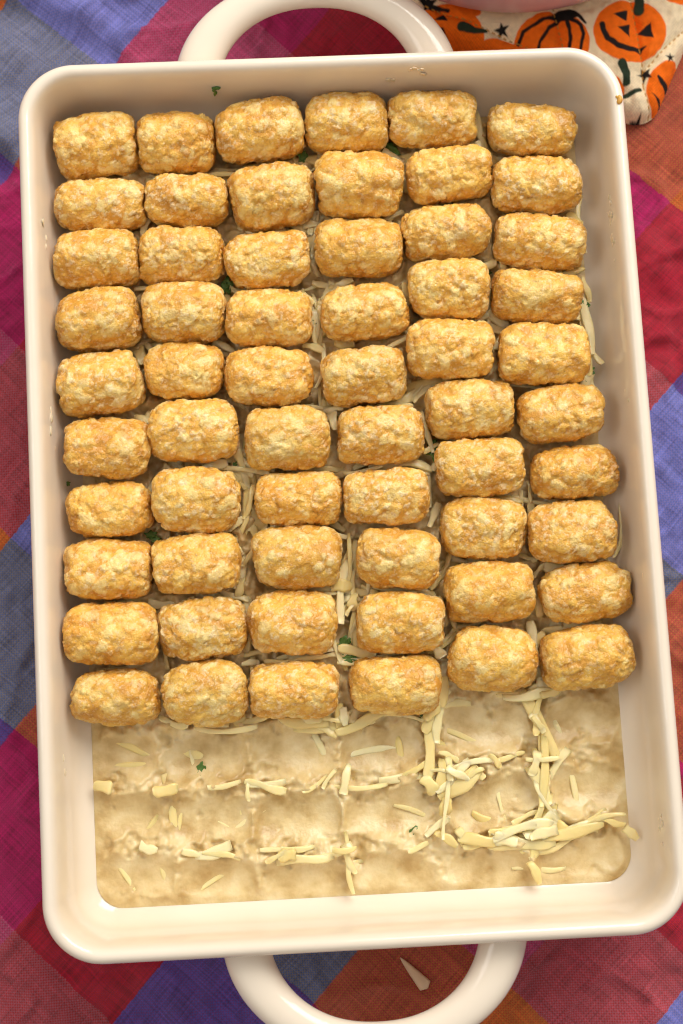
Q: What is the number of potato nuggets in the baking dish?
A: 60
